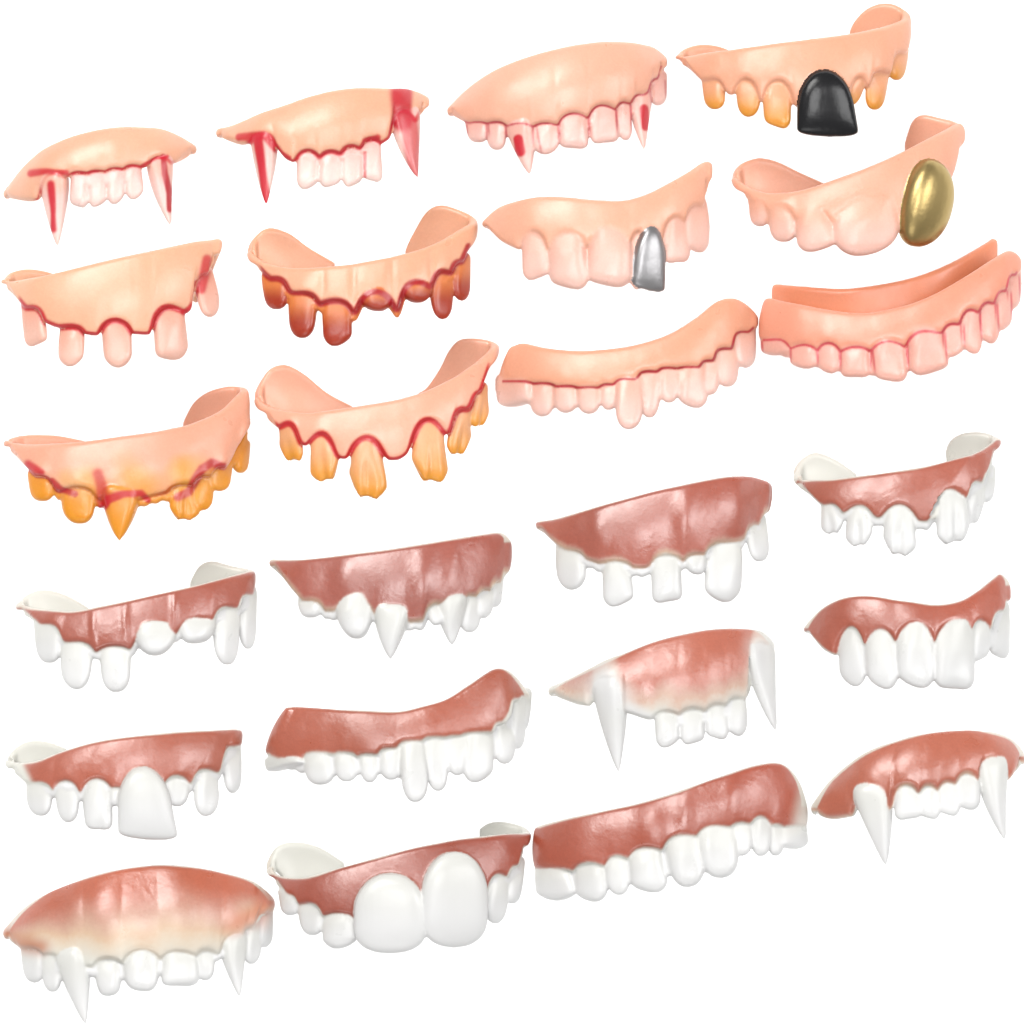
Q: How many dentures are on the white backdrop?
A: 24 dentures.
